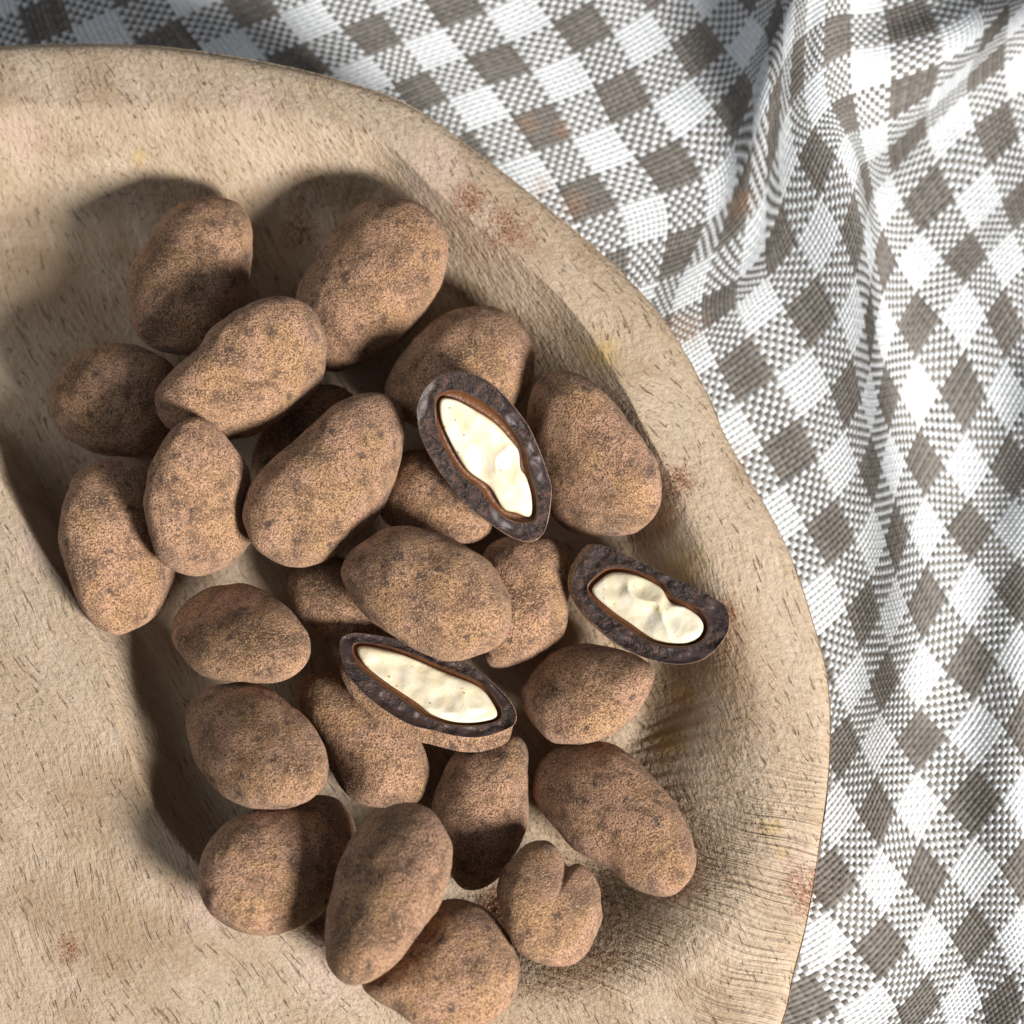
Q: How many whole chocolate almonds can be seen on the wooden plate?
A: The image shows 24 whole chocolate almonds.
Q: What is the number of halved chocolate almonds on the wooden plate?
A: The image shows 3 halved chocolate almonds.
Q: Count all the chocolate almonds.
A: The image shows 27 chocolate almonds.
